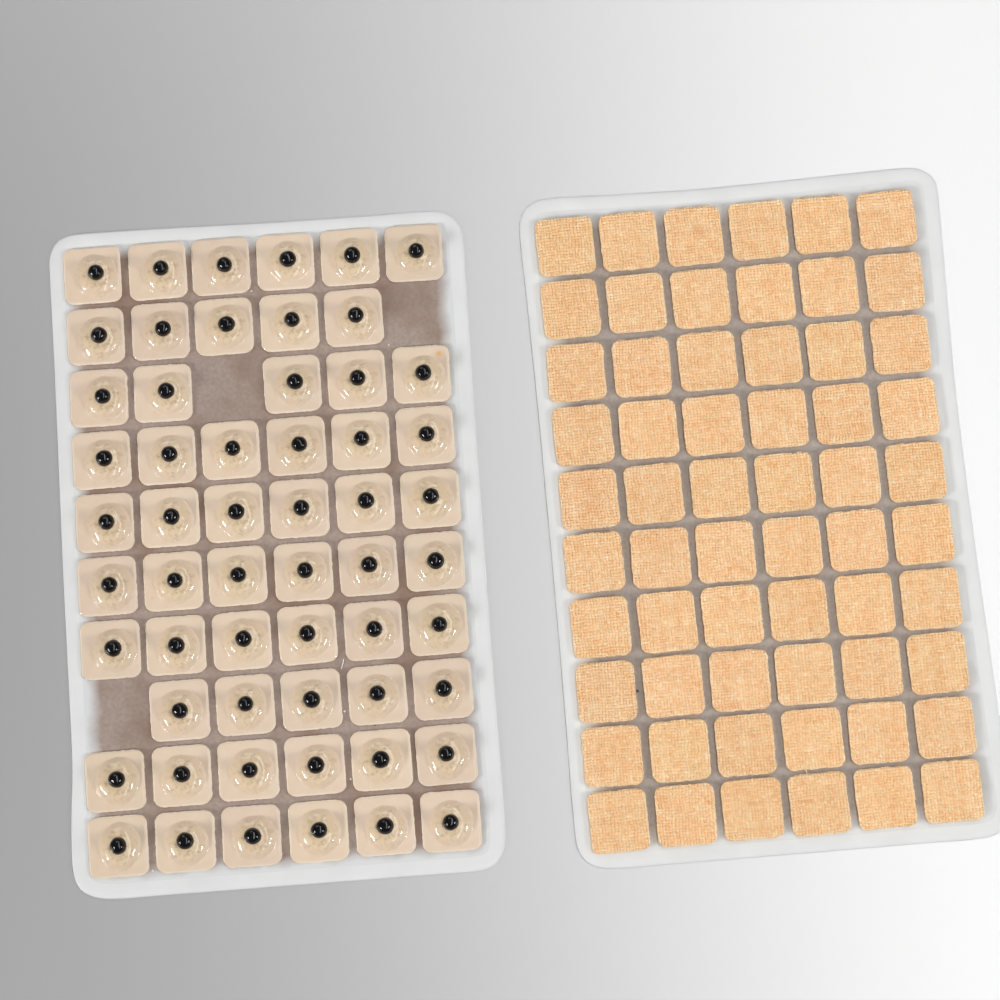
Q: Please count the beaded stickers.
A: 57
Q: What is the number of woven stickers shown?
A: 60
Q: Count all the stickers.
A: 117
